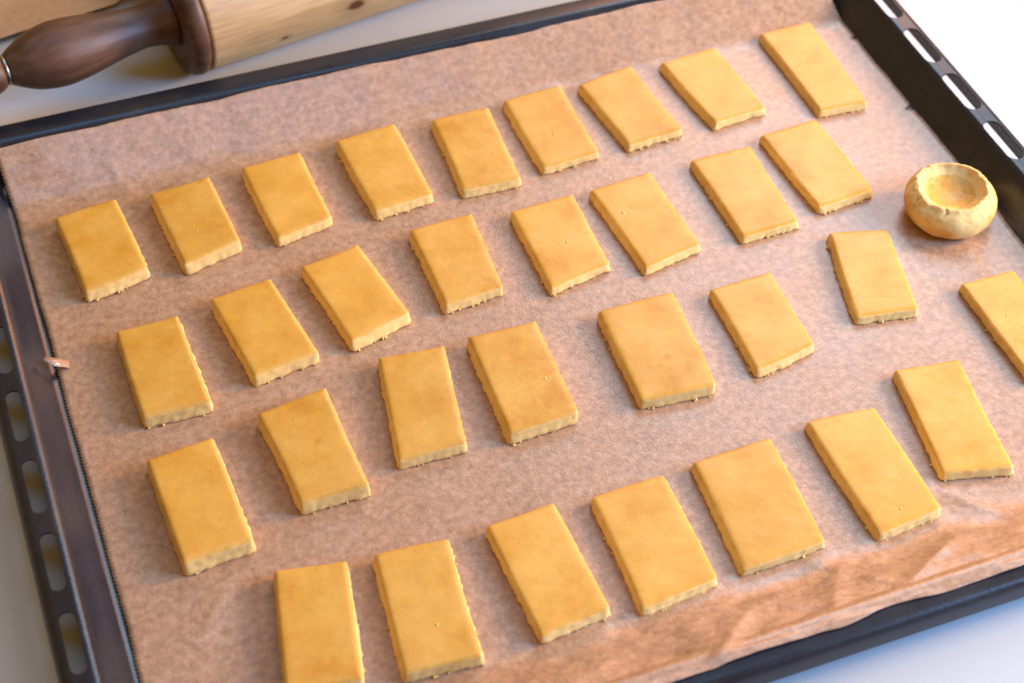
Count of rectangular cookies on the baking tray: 32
